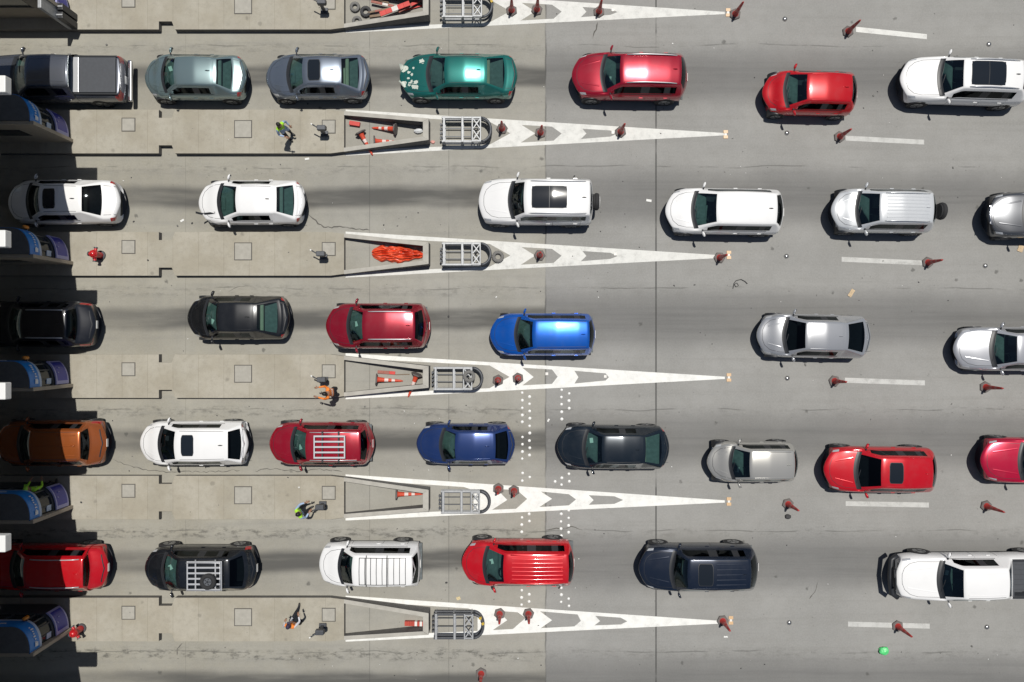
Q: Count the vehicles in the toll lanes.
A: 33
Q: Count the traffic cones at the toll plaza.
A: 31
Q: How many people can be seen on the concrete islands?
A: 5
